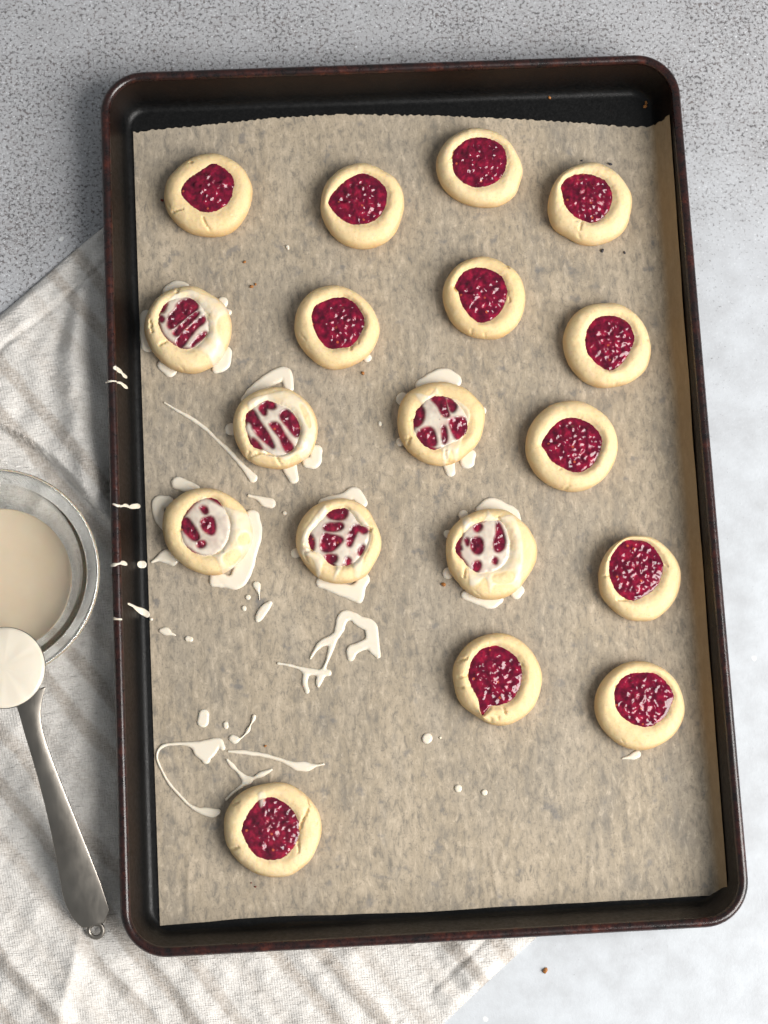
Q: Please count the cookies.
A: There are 18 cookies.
